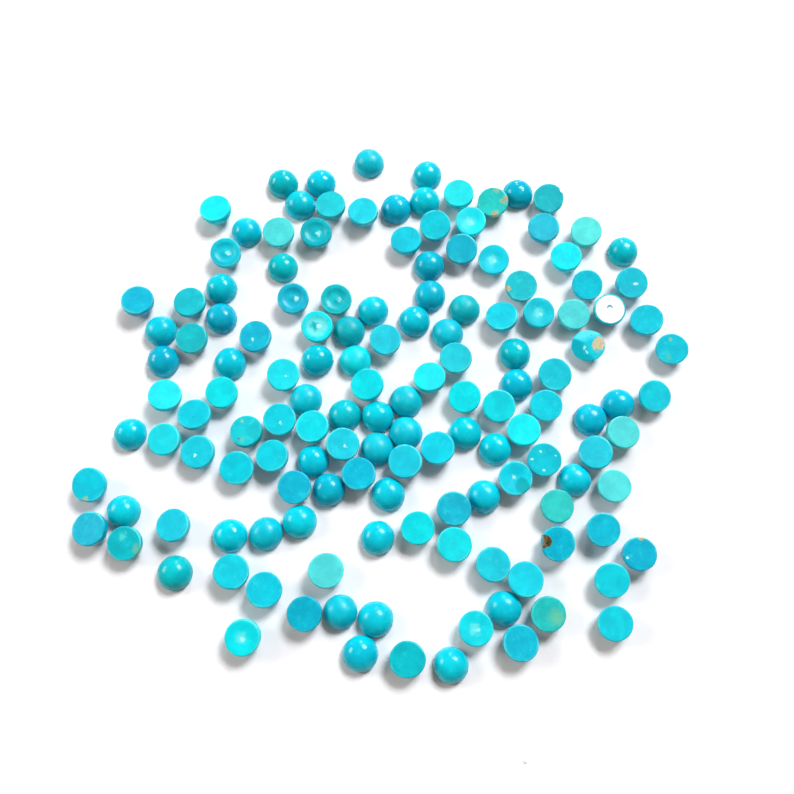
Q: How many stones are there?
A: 143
